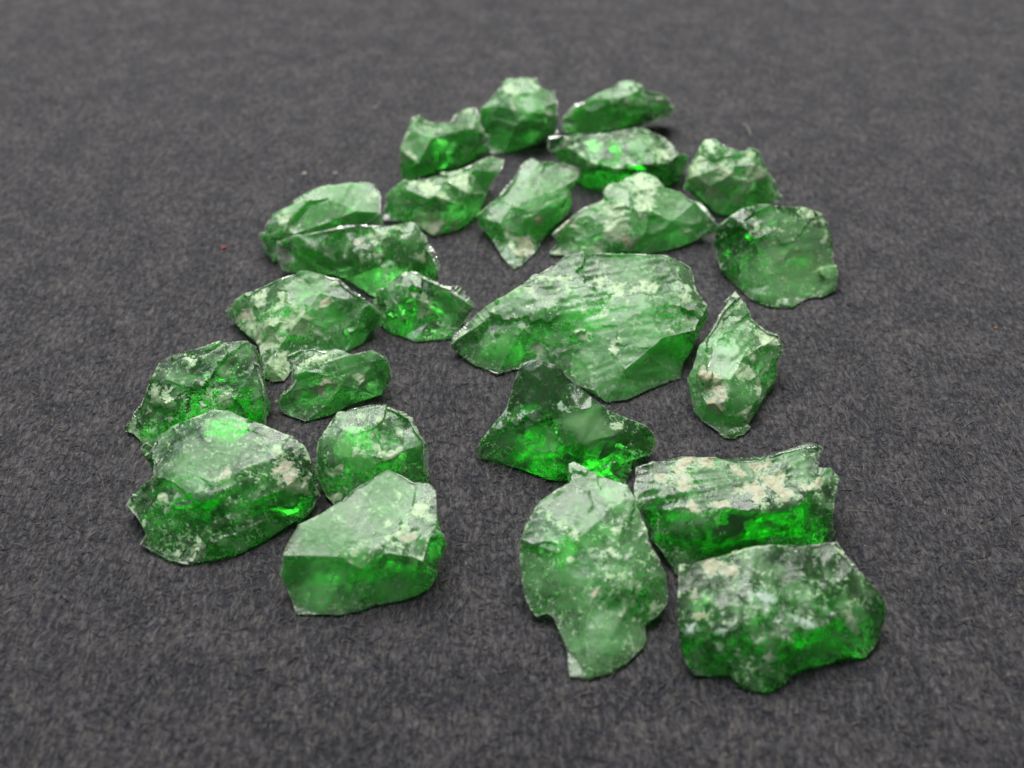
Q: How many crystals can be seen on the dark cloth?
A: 24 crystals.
